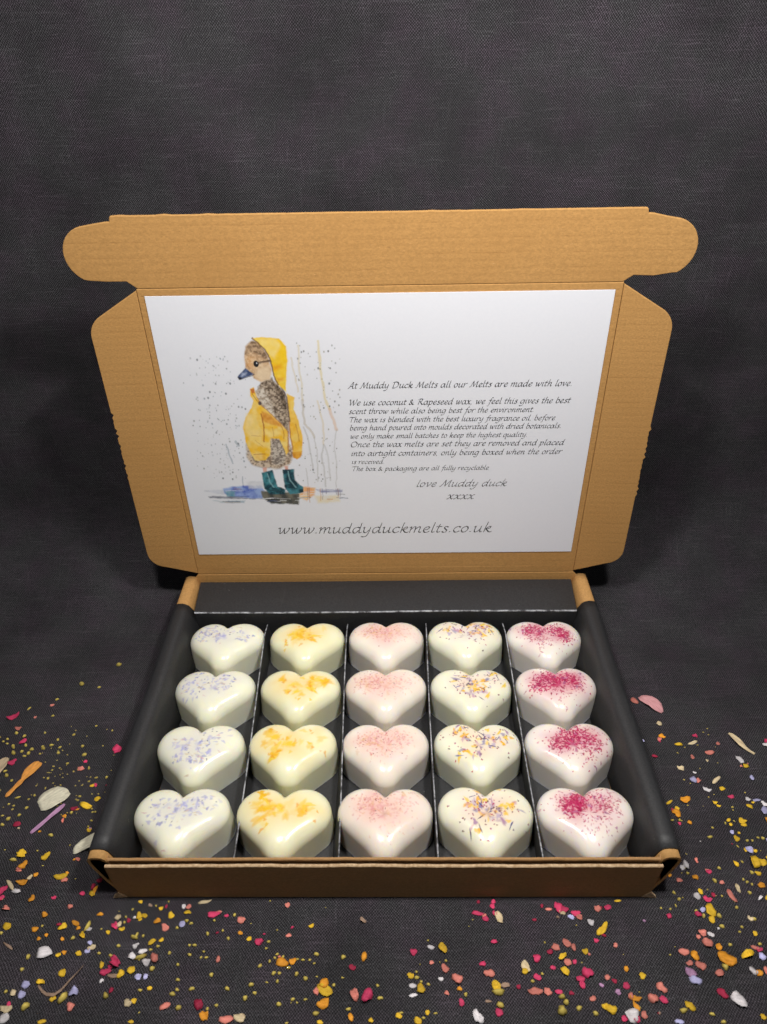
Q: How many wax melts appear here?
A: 20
